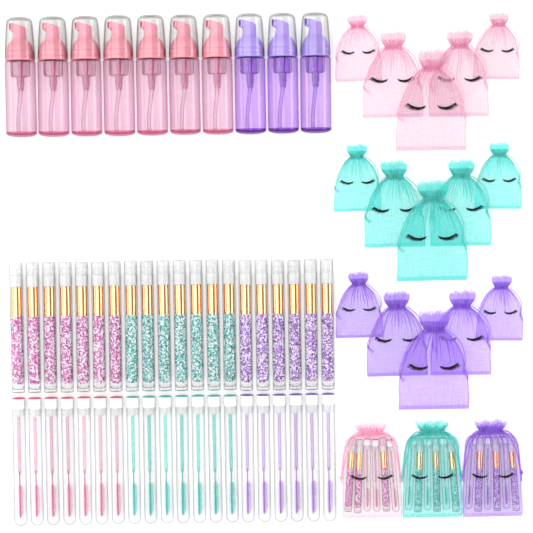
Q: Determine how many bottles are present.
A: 10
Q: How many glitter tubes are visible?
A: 29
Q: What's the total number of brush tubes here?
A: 29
